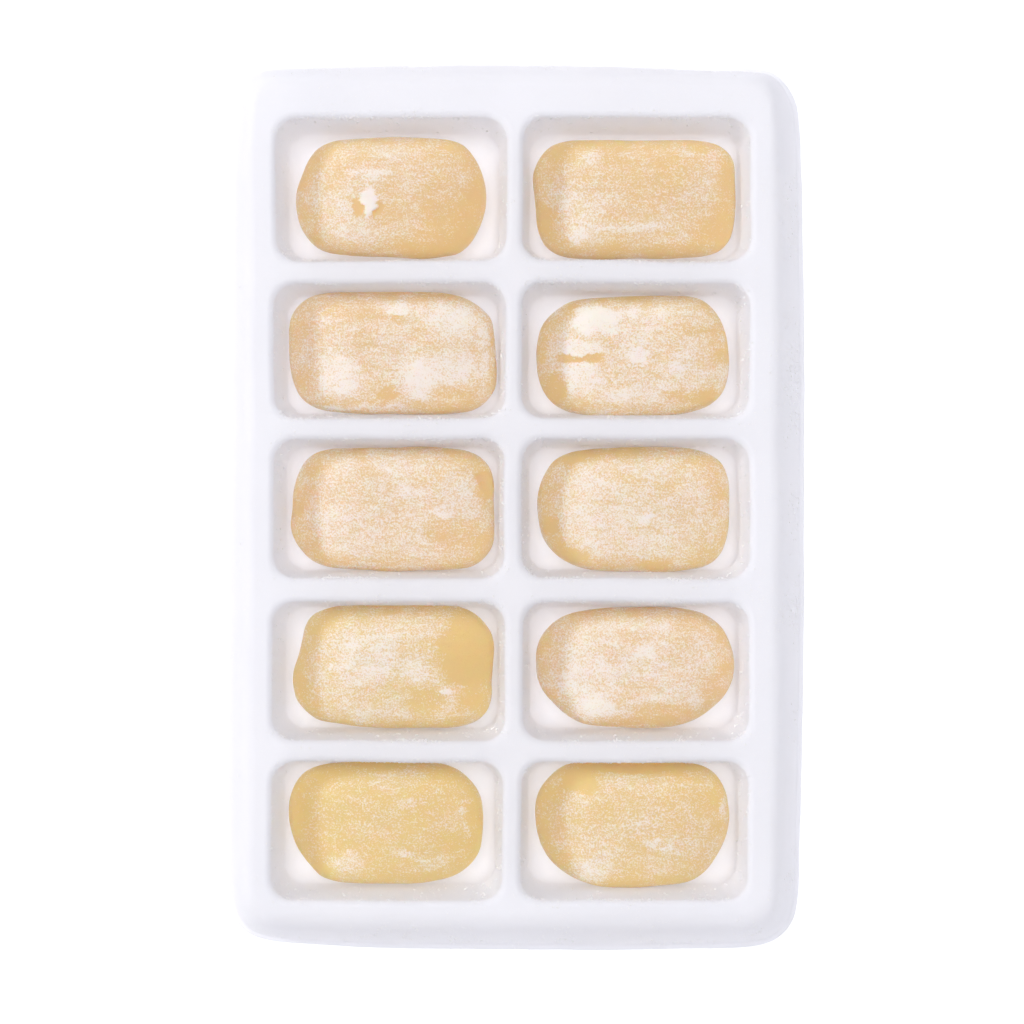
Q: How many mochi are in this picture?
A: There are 10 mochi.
